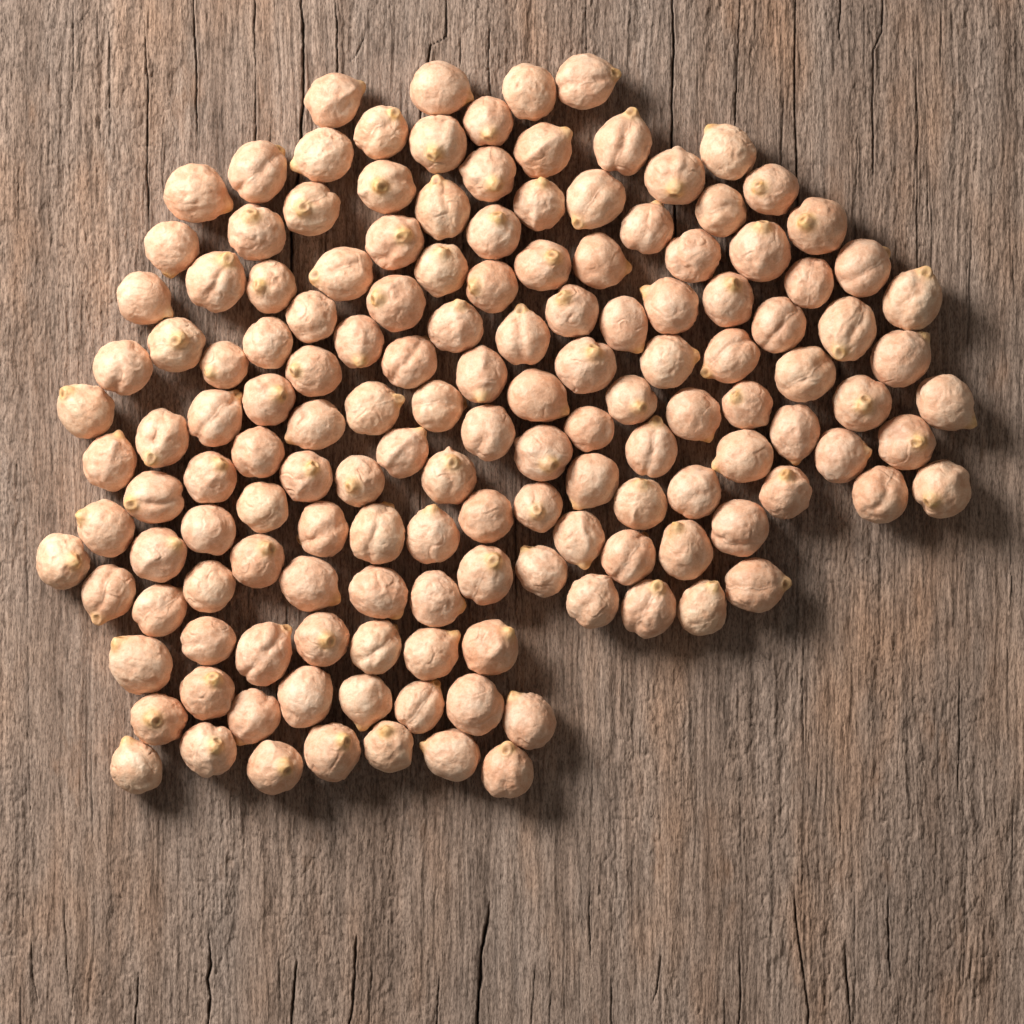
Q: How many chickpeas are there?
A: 148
